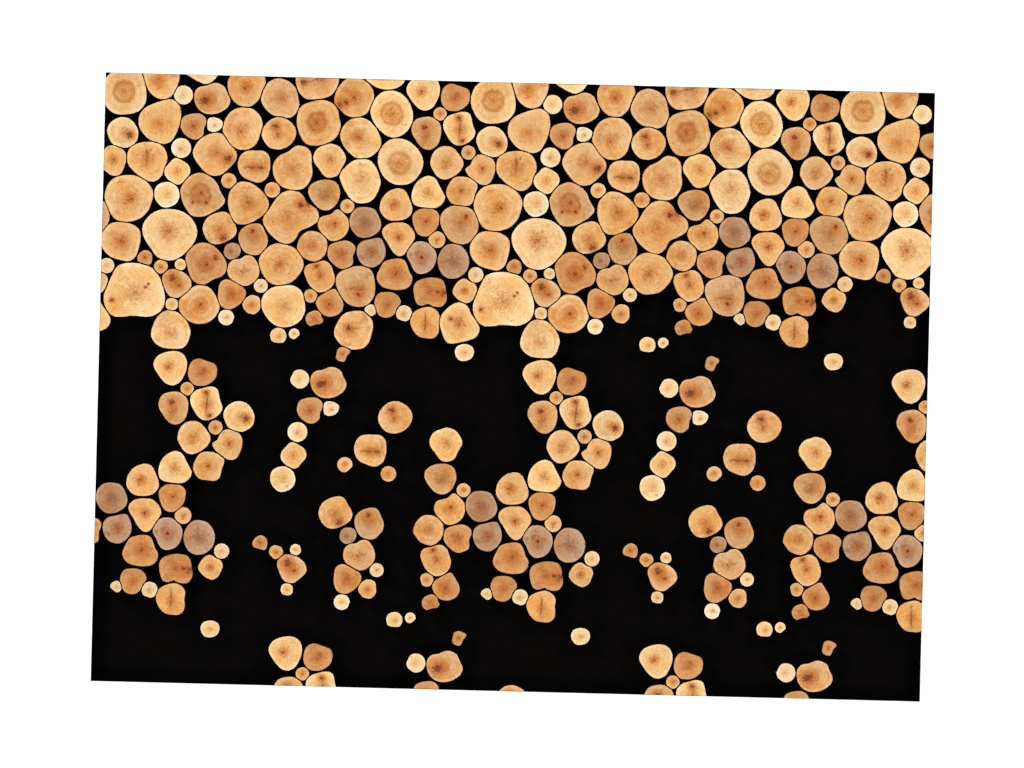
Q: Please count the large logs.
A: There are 75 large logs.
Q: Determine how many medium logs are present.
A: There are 191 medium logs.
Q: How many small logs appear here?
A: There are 119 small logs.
